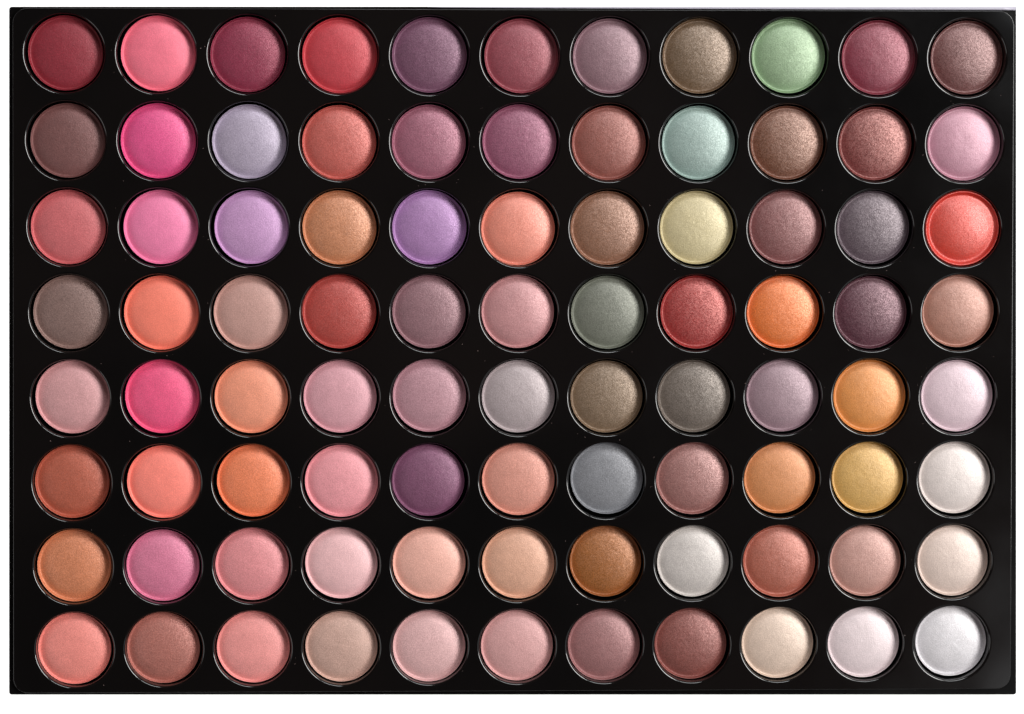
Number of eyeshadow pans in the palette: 88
